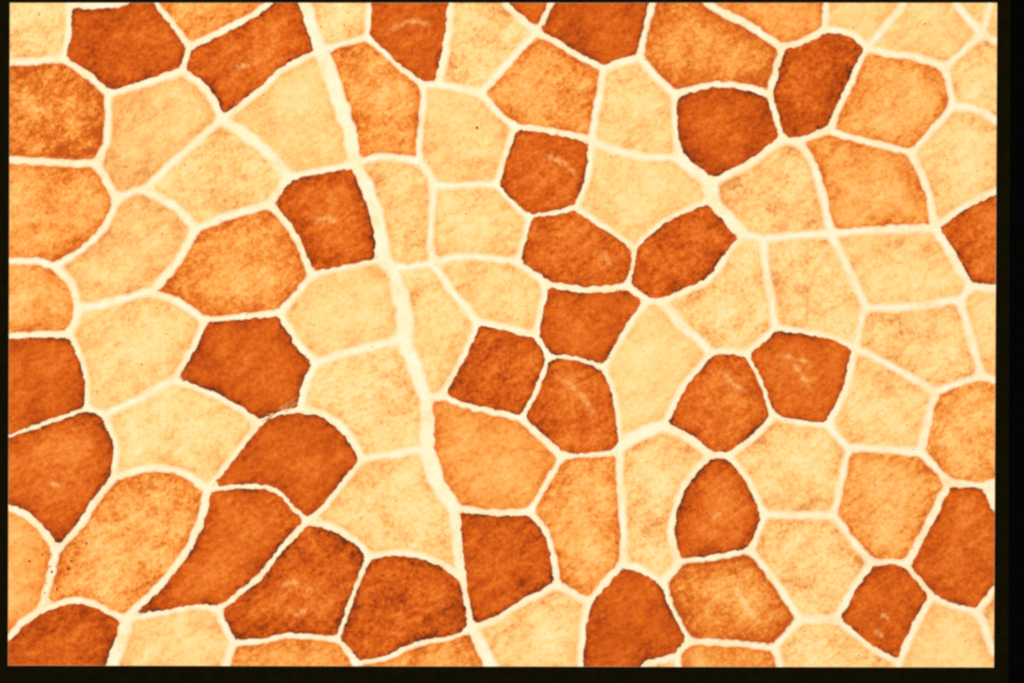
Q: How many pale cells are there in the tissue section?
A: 42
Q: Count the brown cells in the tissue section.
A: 30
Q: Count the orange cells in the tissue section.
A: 21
